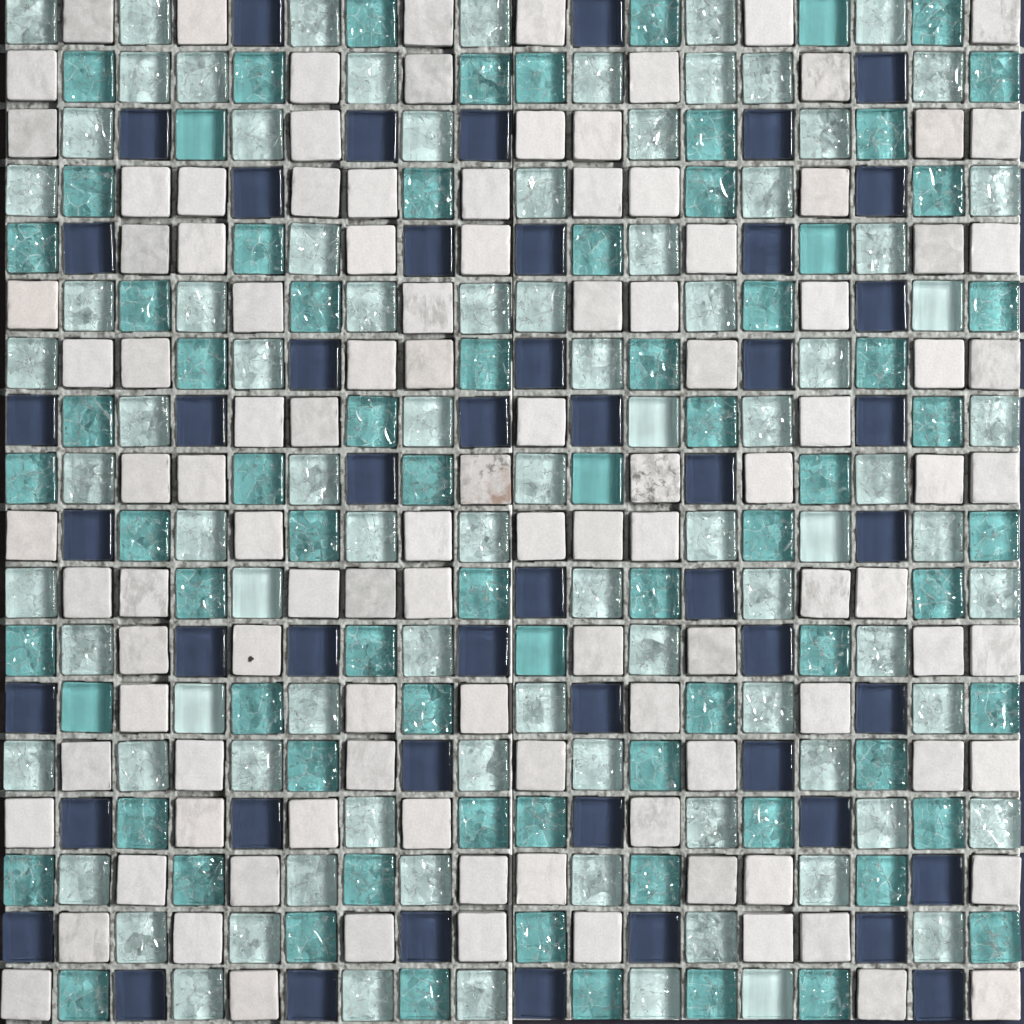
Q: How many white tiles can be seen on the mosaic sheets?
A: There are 110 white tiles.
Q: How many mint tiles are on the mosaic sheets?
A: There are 89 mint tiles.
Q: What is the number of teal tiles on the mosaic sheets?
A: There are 75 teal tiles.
